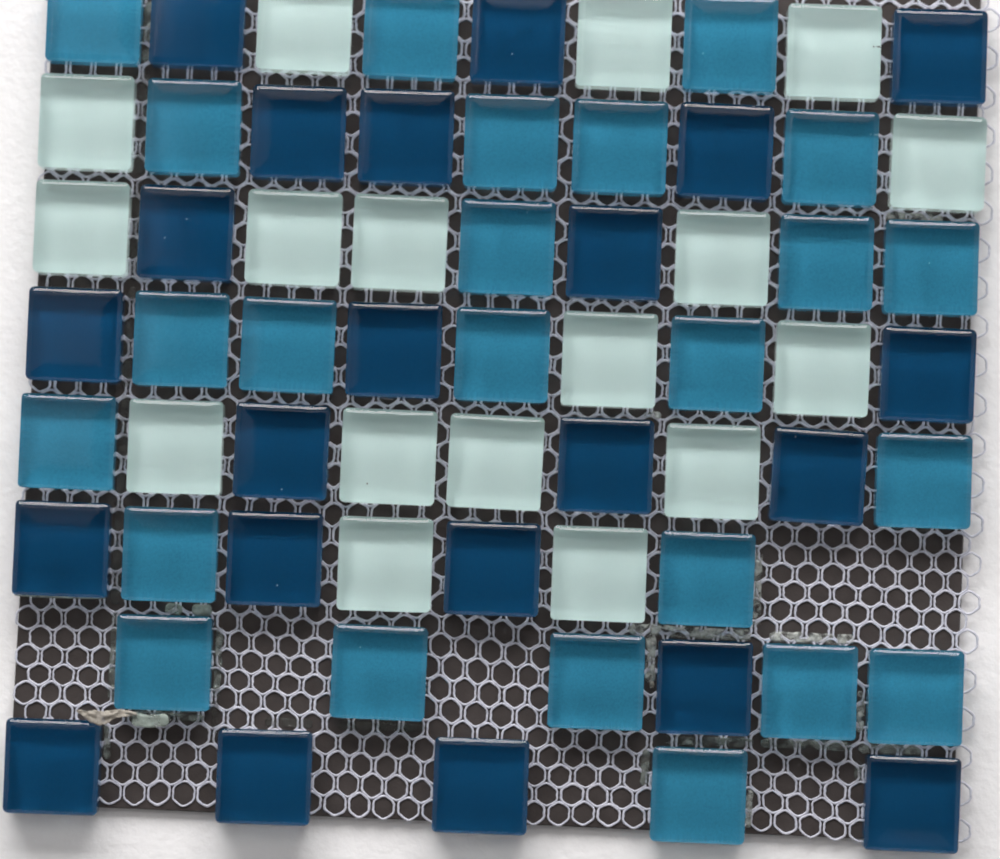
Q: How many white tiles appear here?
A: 17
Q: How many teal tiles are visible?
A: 24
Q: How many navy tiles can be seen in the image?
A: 22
